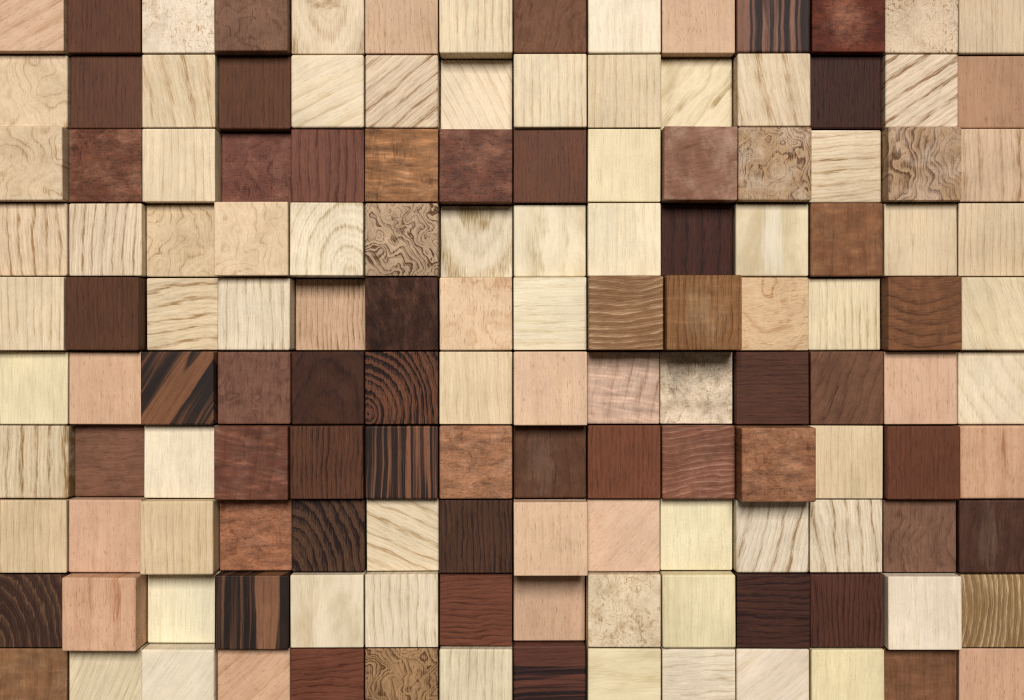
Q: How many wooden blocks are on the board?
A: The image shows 140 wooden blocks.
